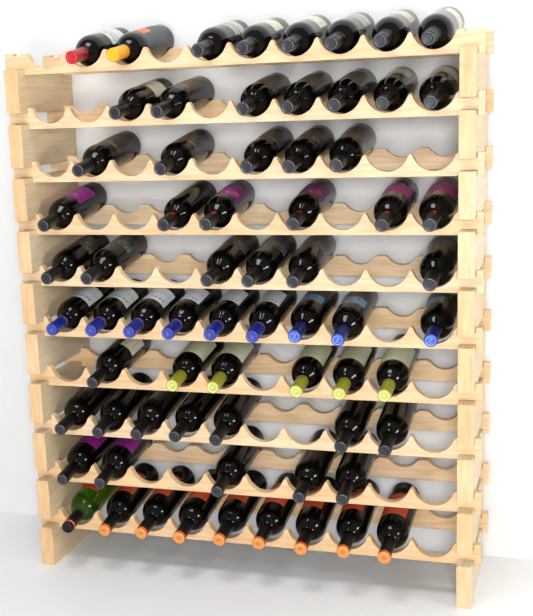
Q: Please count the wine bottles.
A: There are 68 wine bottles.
